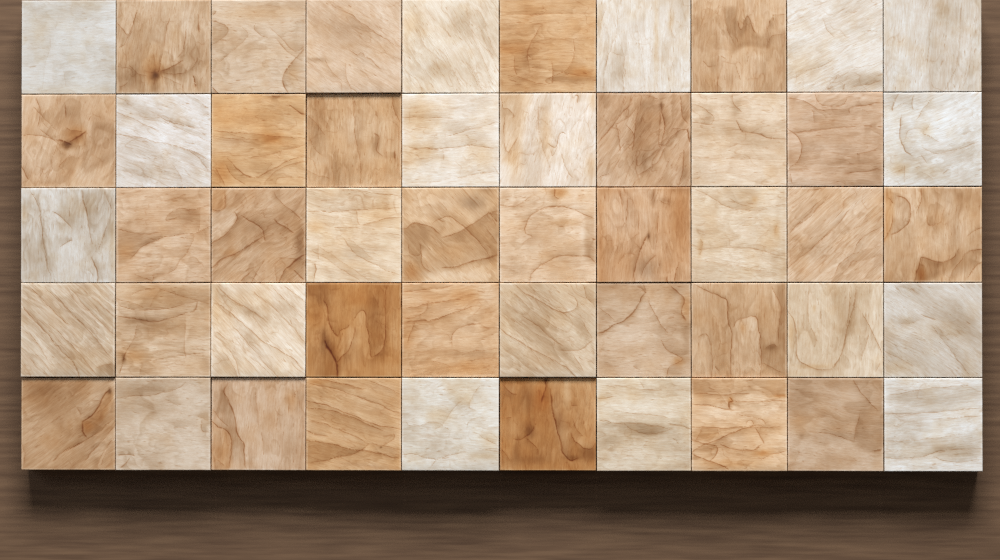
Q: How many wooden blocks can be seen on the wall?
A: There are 50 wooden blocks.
